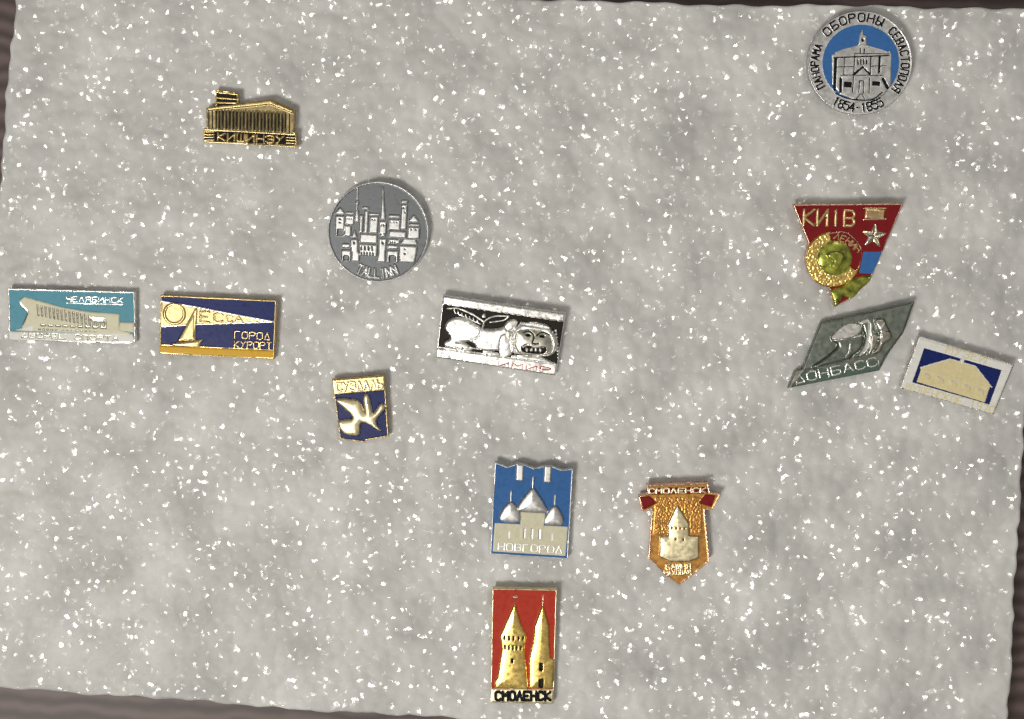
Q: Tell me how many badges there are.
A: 13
